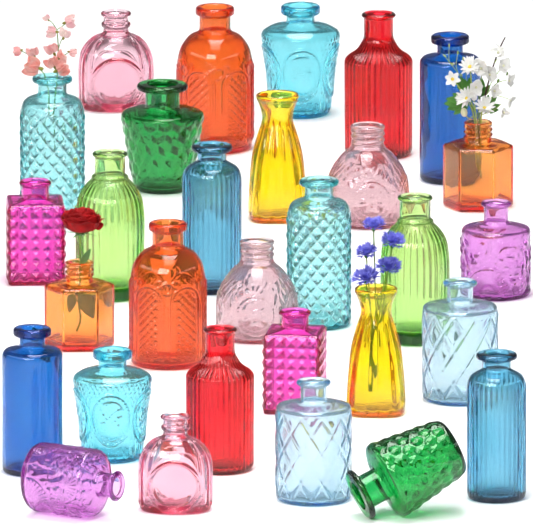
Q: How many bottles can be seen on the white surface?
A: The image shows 30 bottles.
